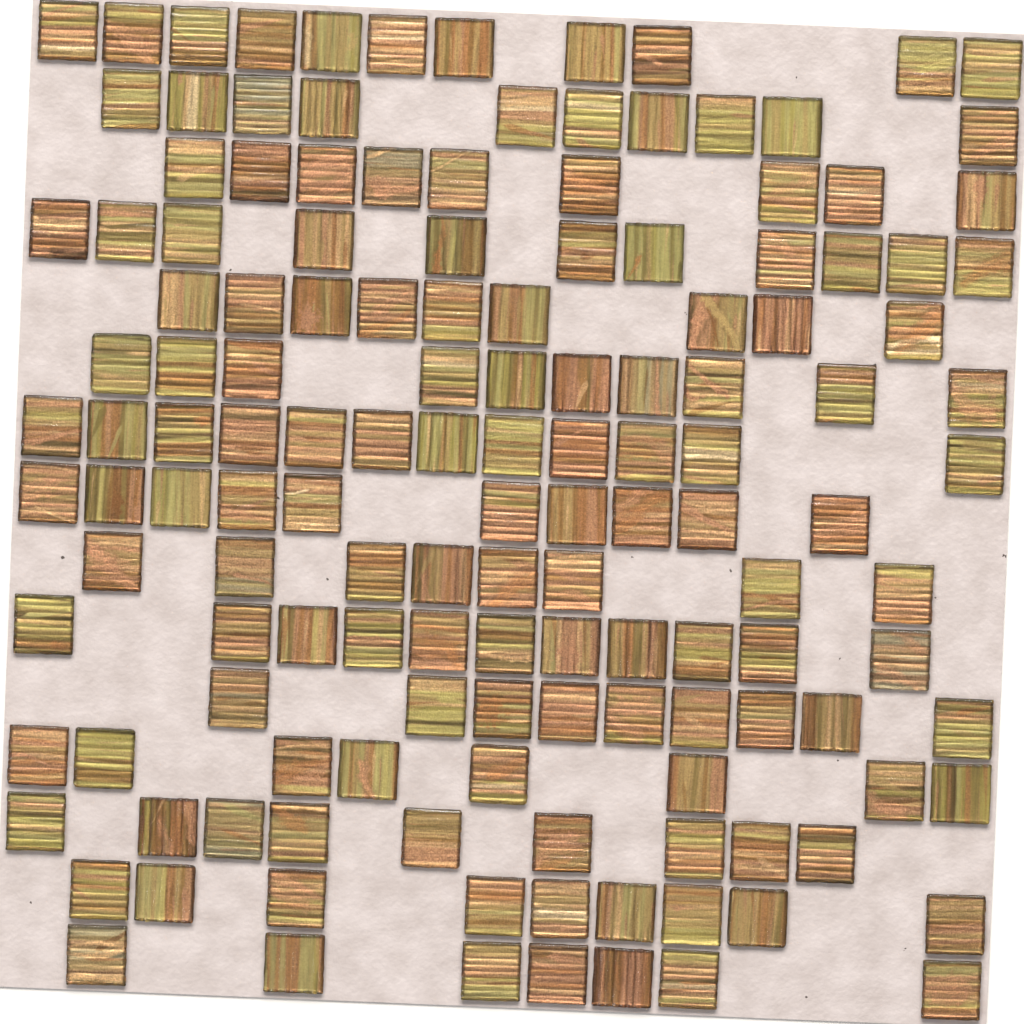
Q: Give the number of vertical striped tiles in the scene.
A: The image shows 38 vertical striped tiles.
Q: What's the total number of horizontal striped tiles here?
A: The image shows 105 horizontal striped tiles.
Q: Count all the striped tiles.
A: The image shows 143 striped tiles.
